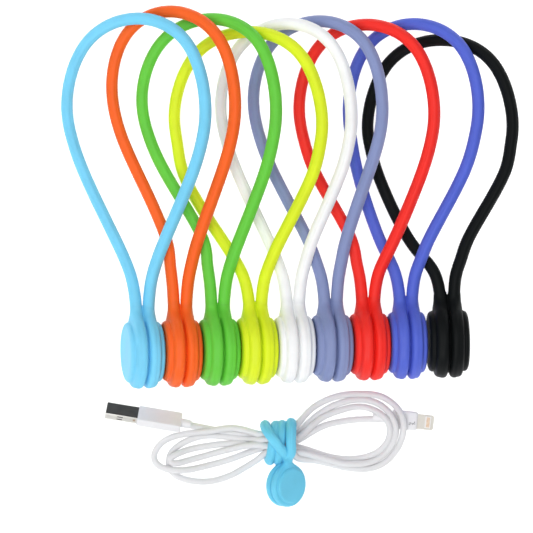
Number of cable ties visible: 10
